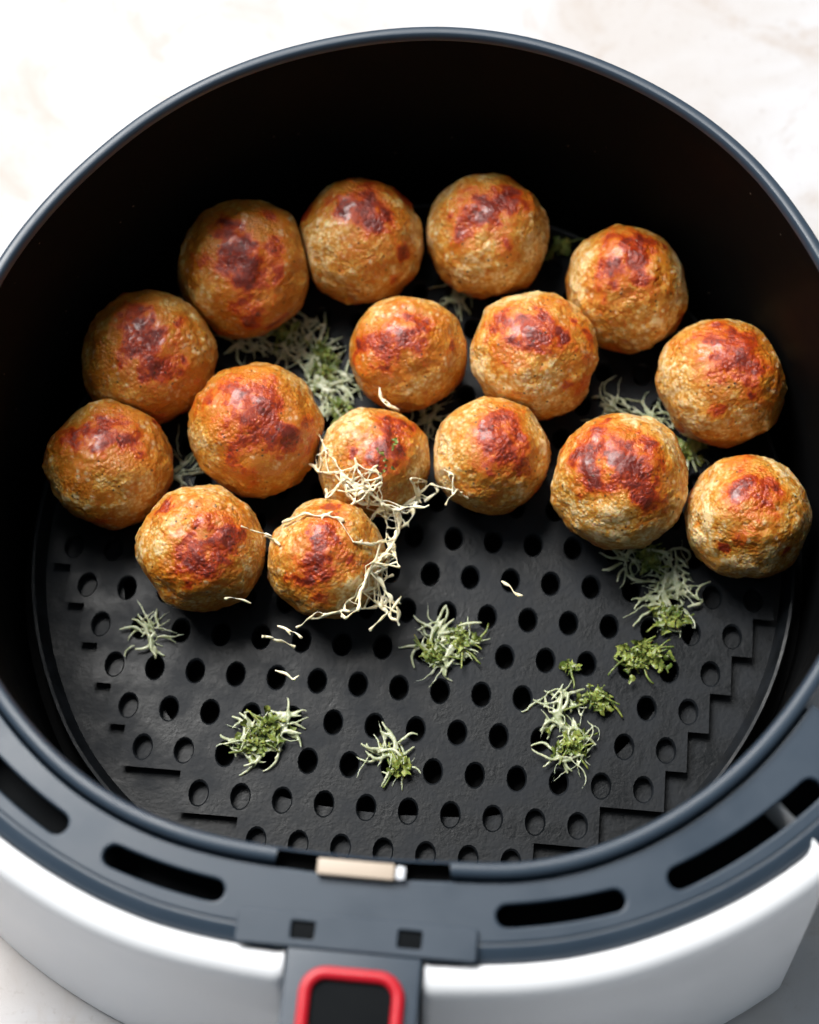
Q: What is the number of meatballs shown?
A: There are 16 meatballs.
